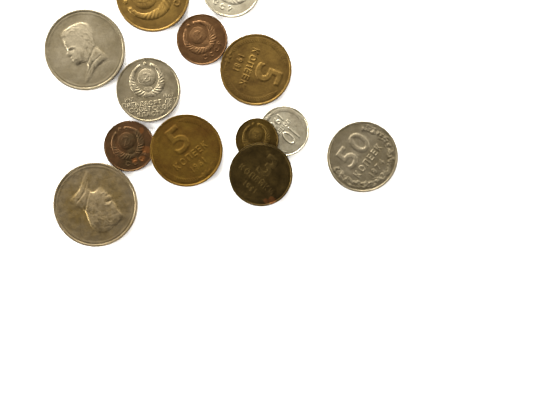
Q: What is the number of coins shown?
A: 13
